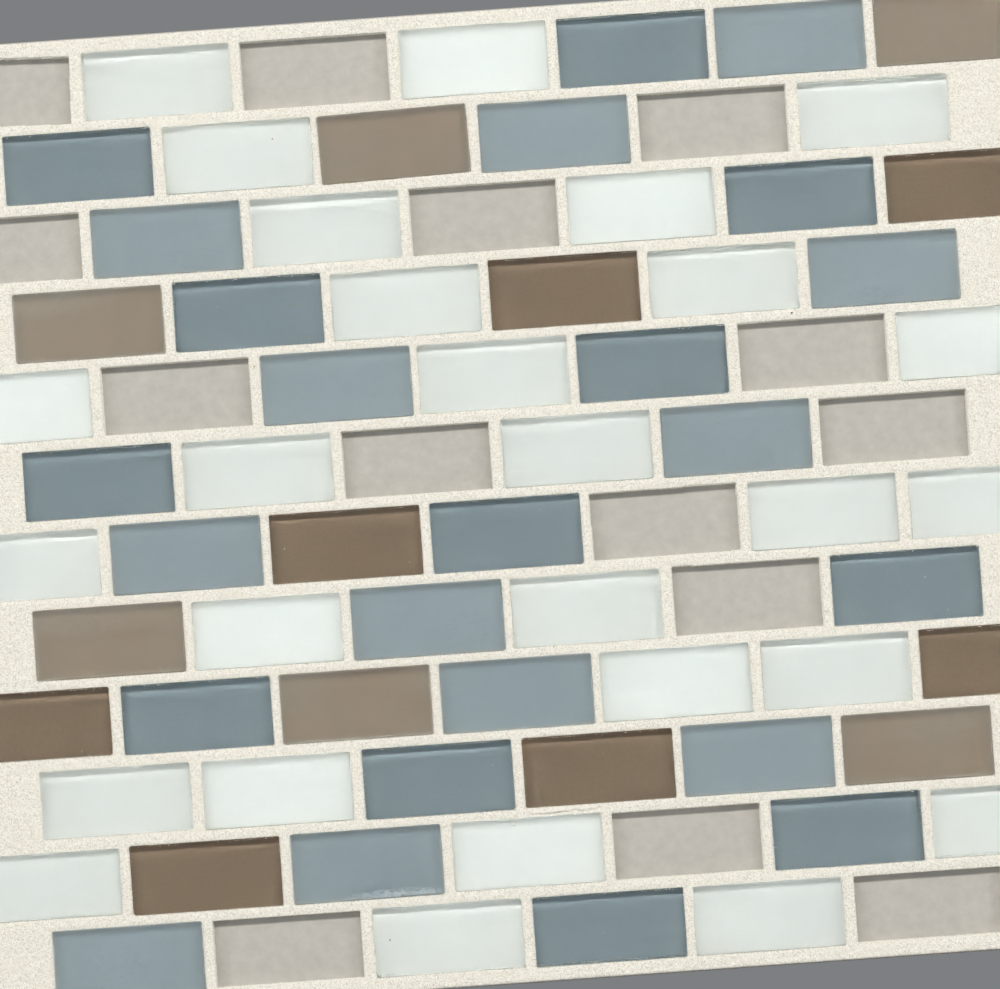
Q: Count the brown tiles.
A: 13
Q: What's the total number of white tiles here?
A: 27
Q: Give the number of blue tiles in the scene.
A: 24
